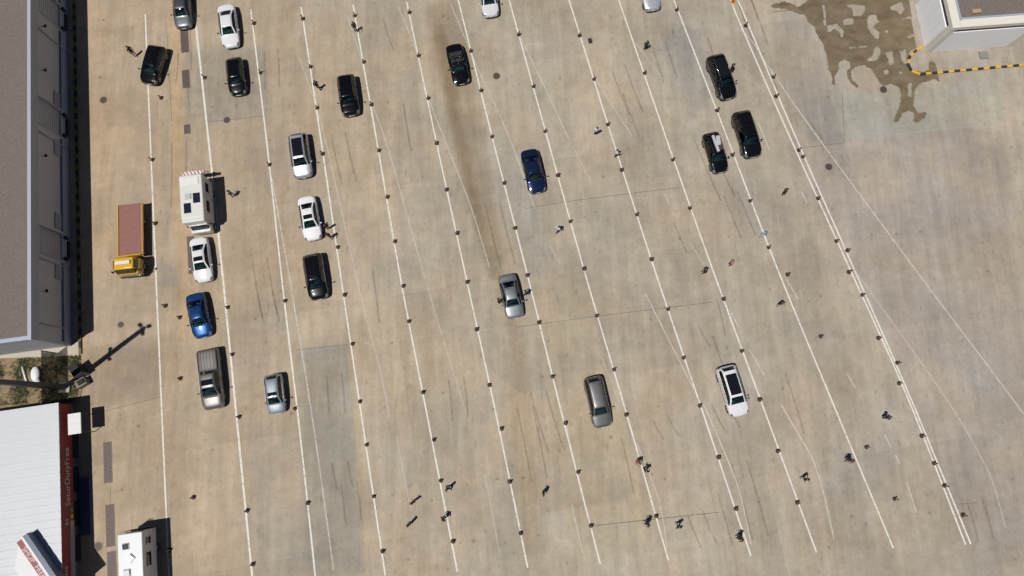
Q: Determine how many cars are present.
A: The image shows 22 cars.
